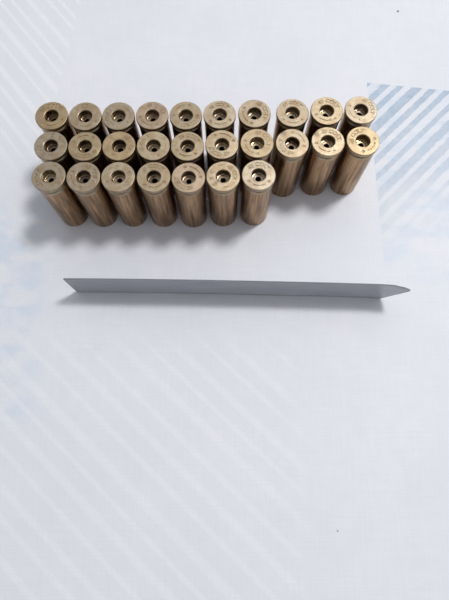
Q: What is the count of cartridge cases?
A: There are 27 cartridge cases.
